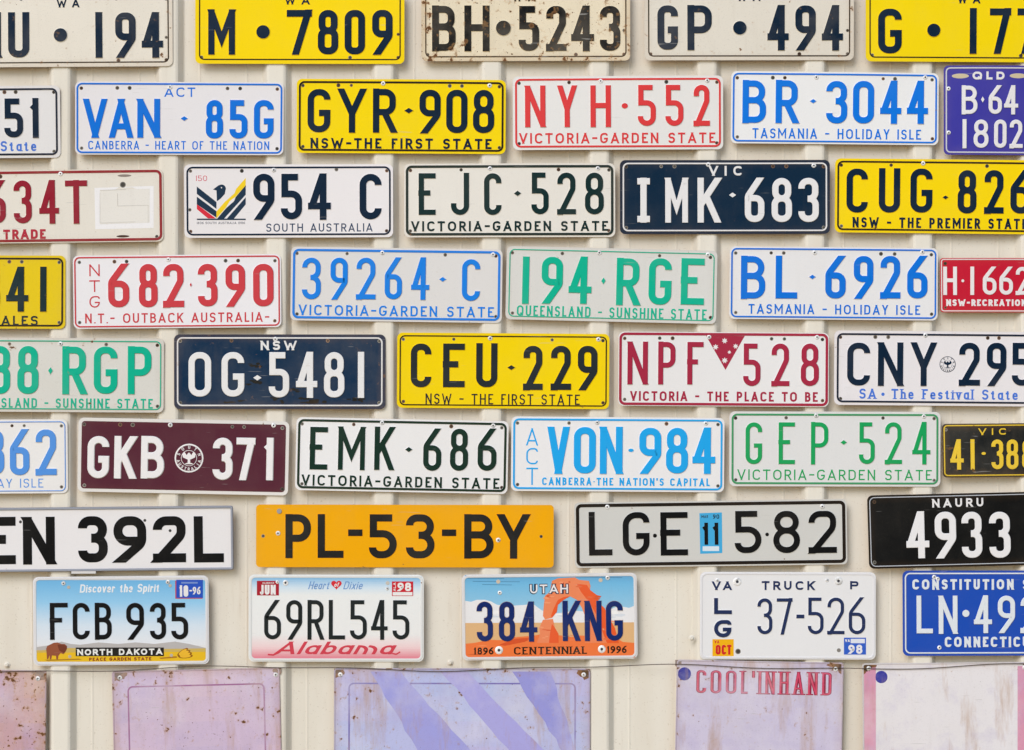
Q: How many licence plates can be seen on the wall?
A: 42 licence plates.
